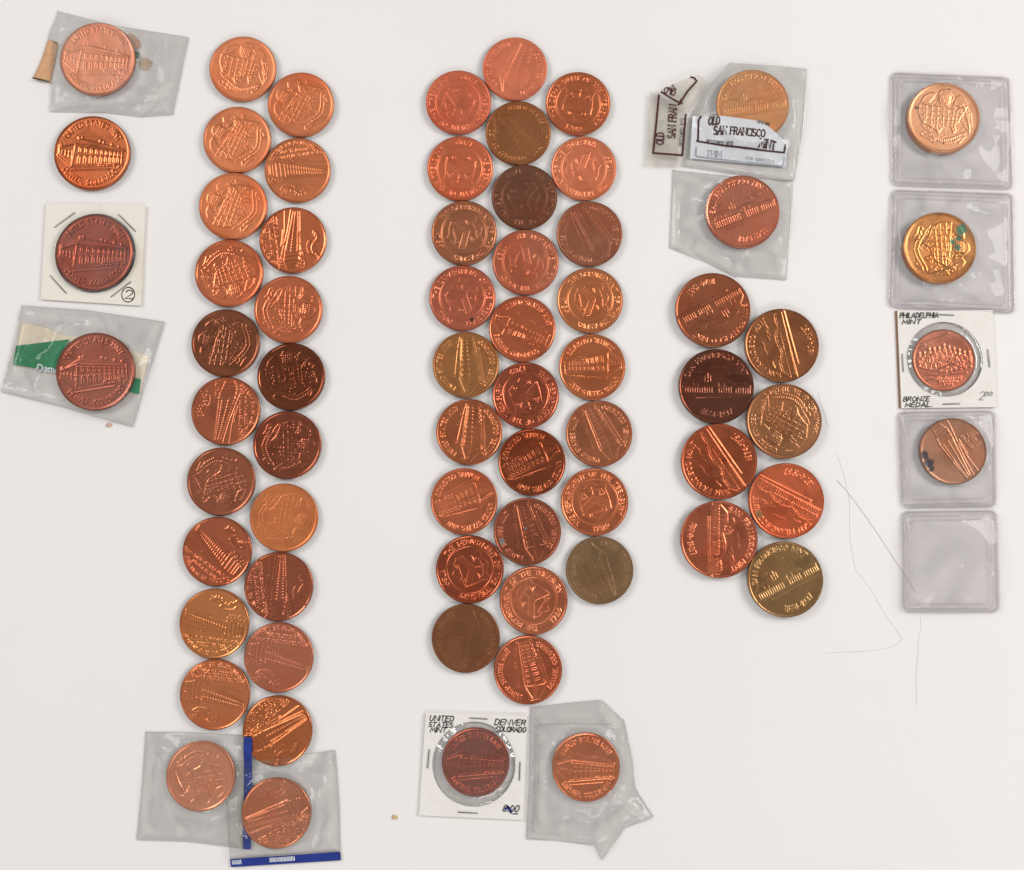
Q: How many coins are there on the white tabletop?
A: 69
